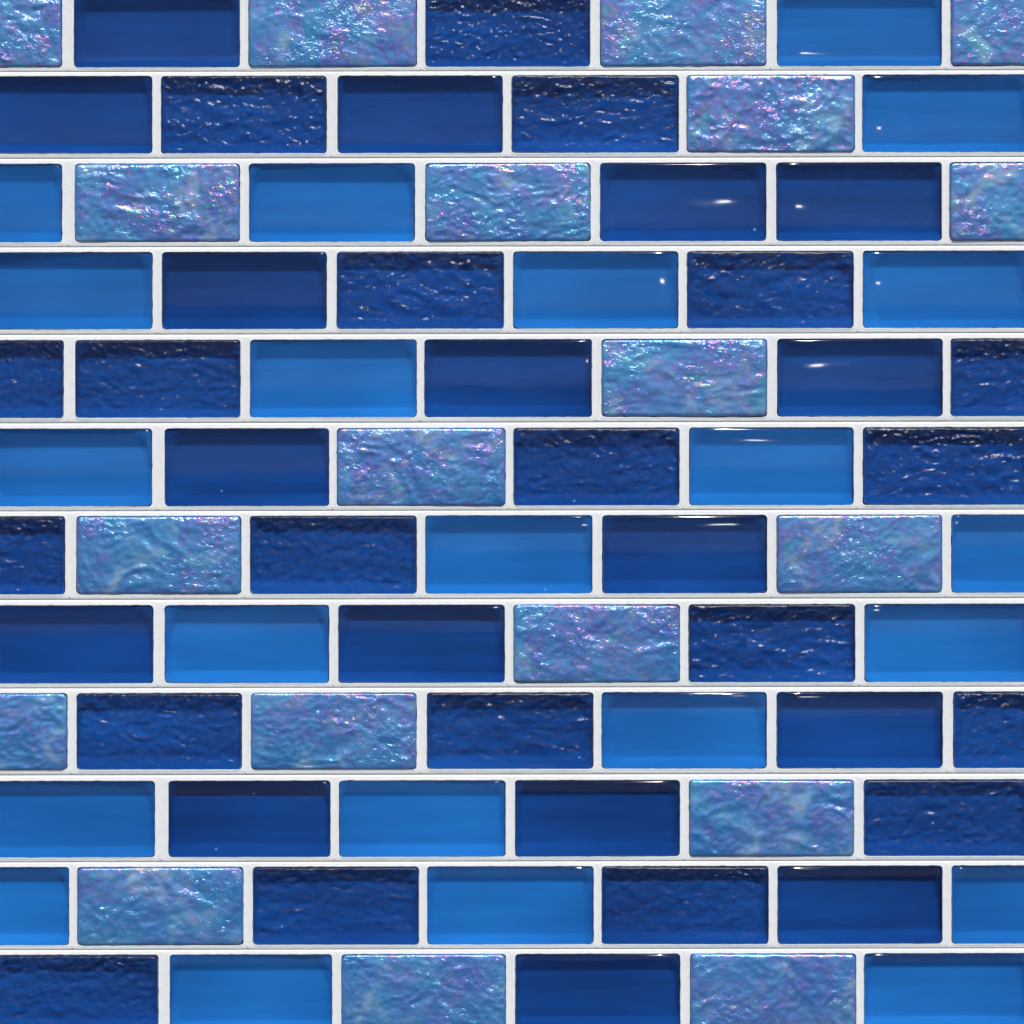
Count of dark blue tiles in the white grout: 37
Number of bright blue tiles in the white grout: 22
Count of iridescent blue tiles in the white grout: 19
